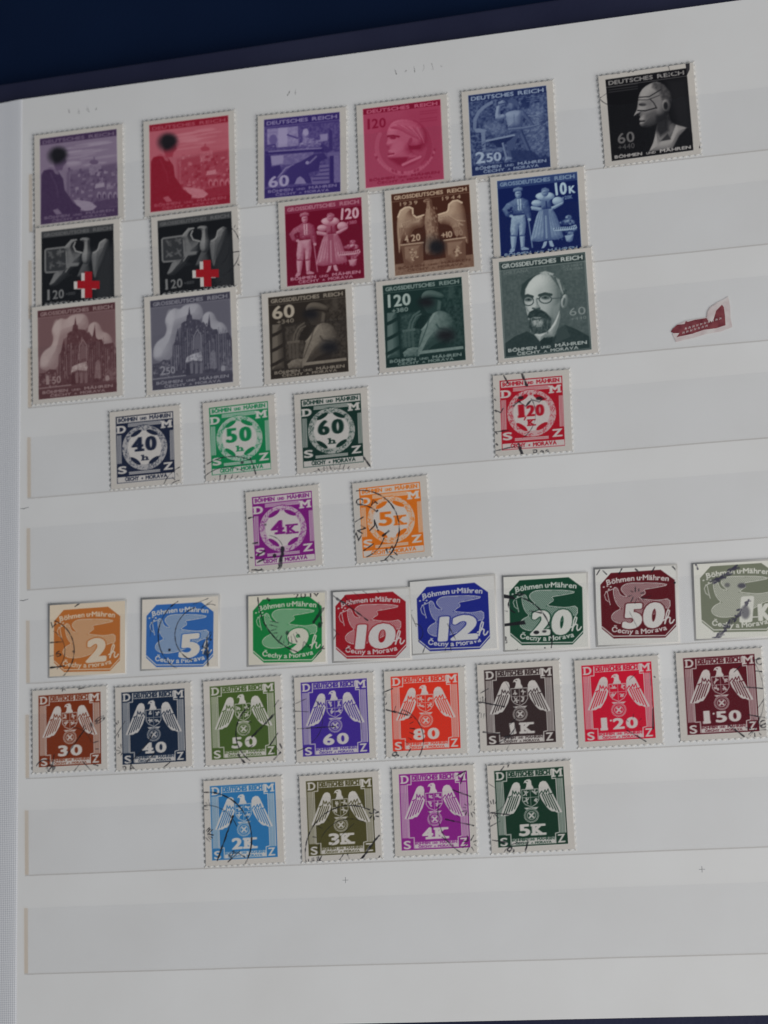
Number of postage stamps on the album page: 42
